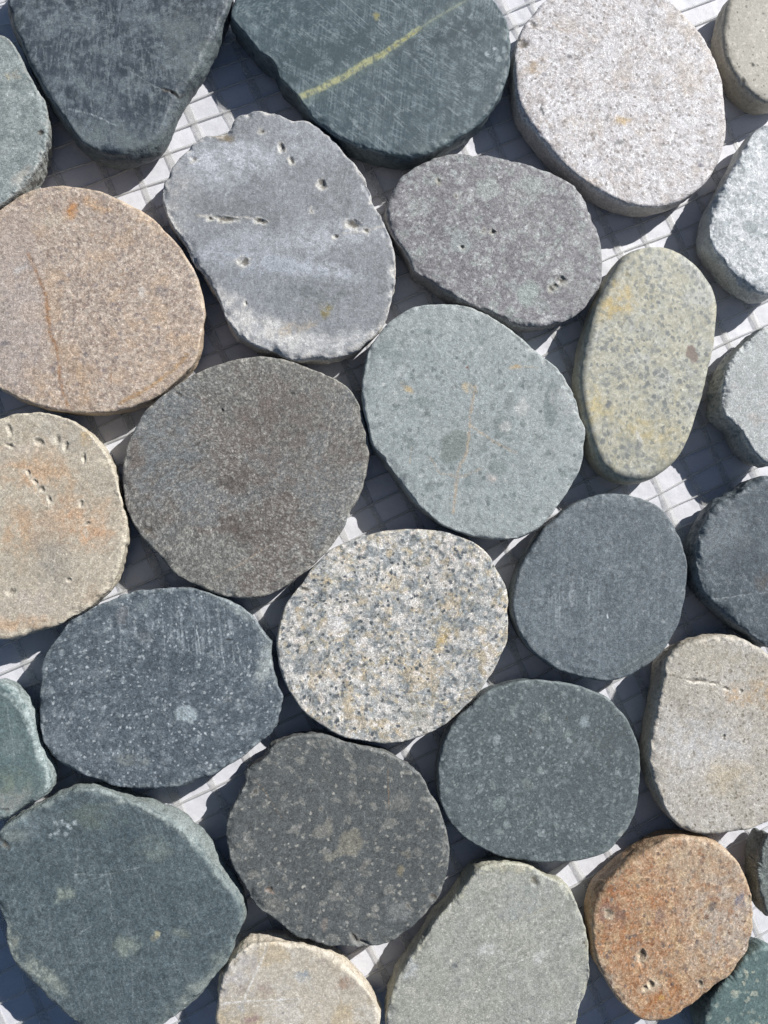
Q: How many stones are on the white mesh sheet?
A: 28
